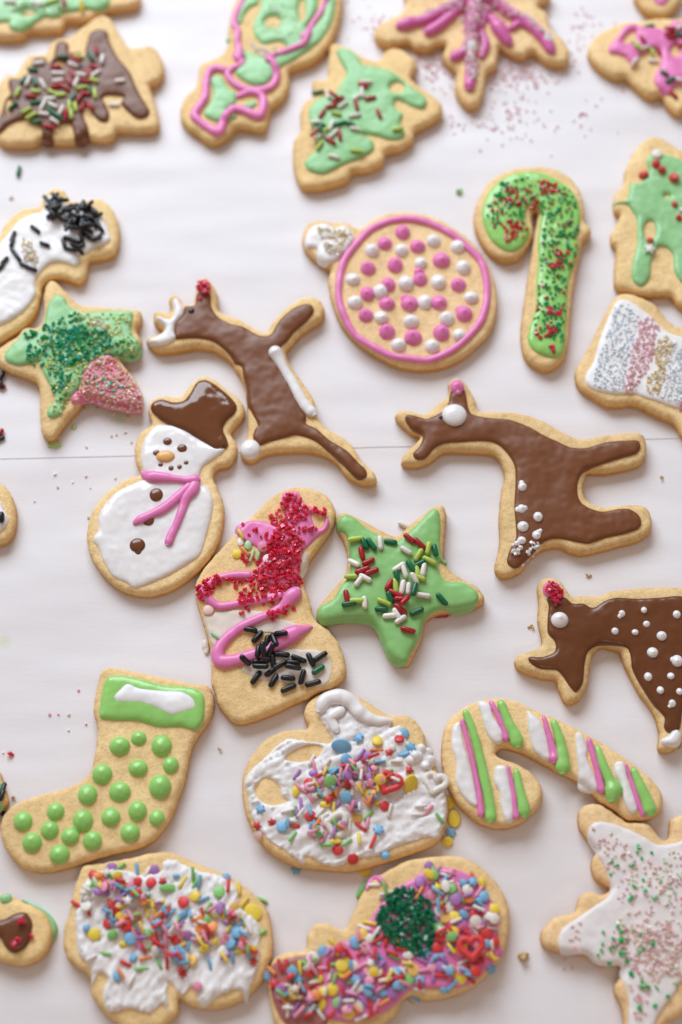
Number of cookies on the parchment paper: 28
